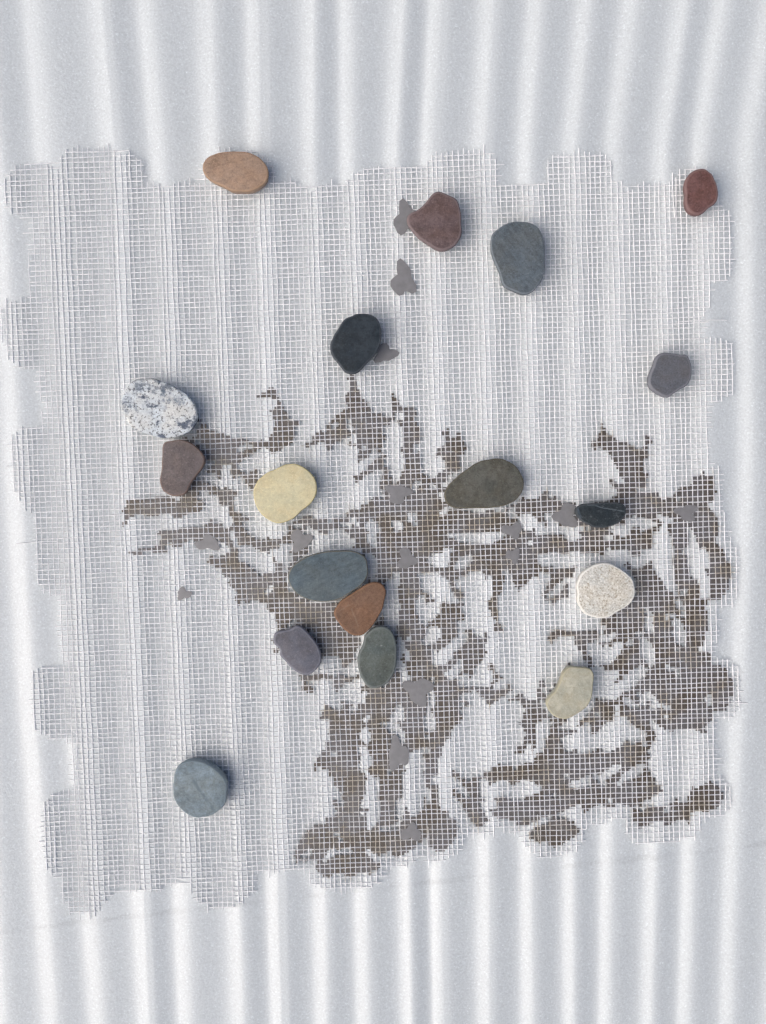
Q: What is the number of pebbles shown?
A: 18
